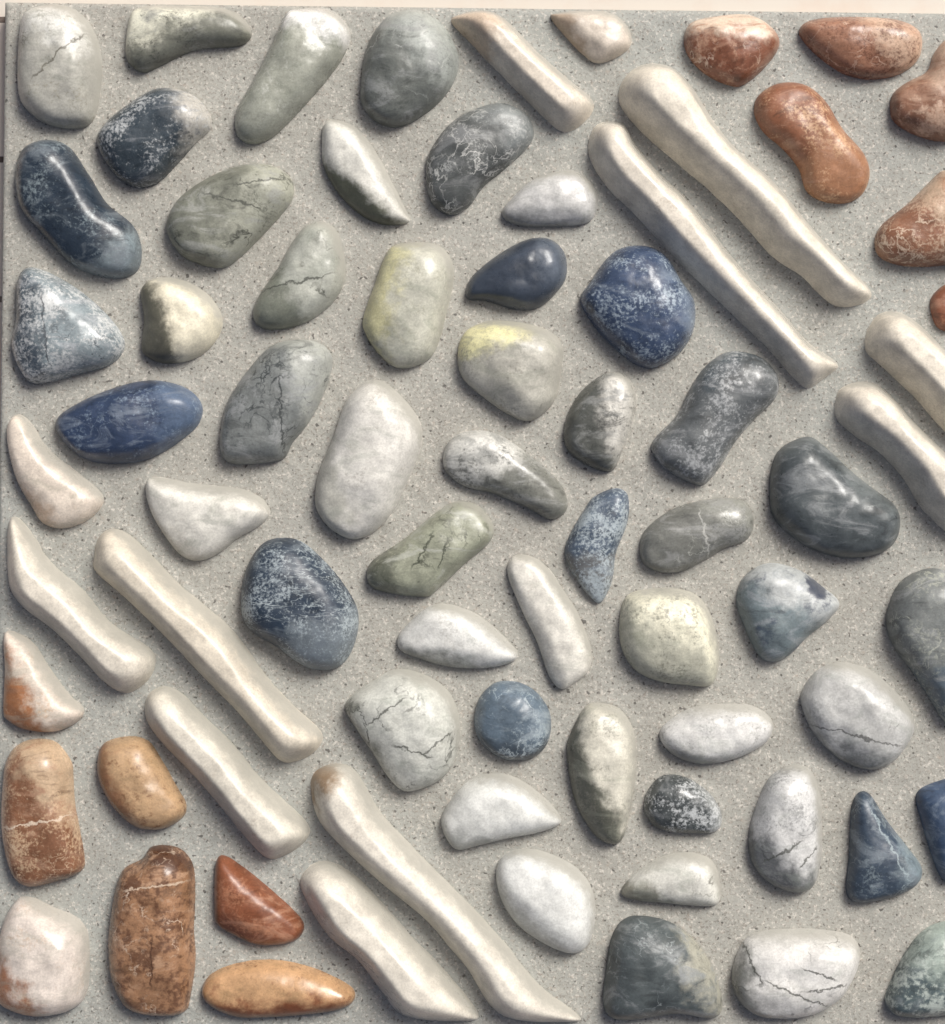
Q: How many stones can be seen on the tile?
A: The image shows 74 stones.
